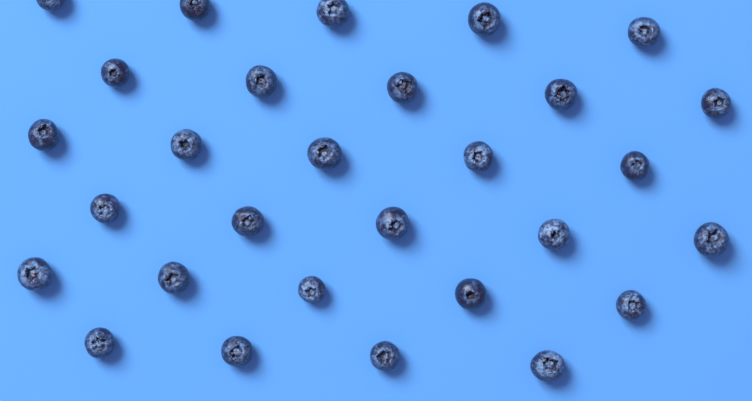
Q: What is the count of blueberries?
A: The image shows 29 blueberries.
